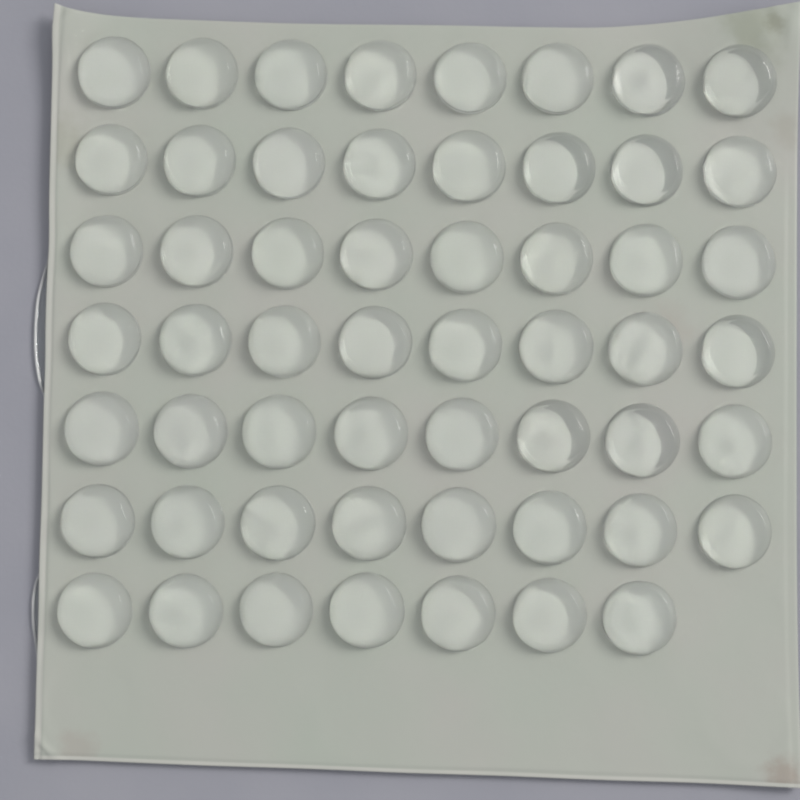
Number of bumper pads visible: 55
